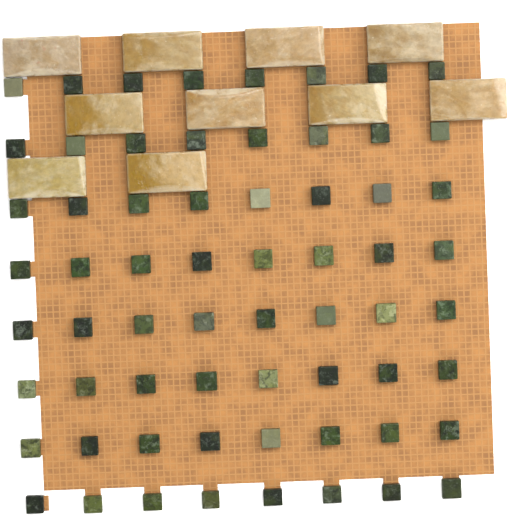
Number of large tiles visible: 10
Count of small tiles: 64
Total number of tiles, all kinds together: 74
